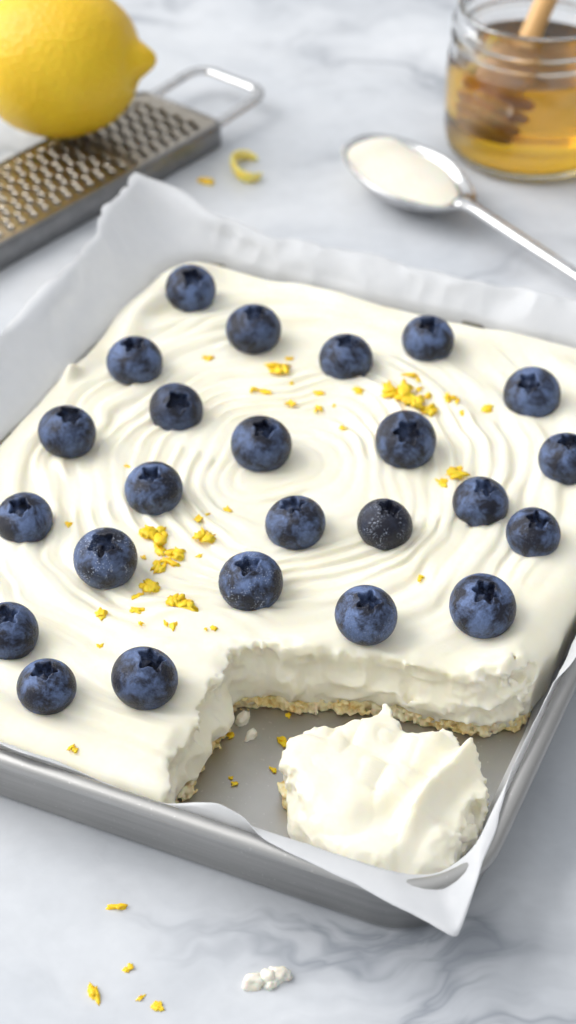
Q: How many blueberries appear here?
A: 24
